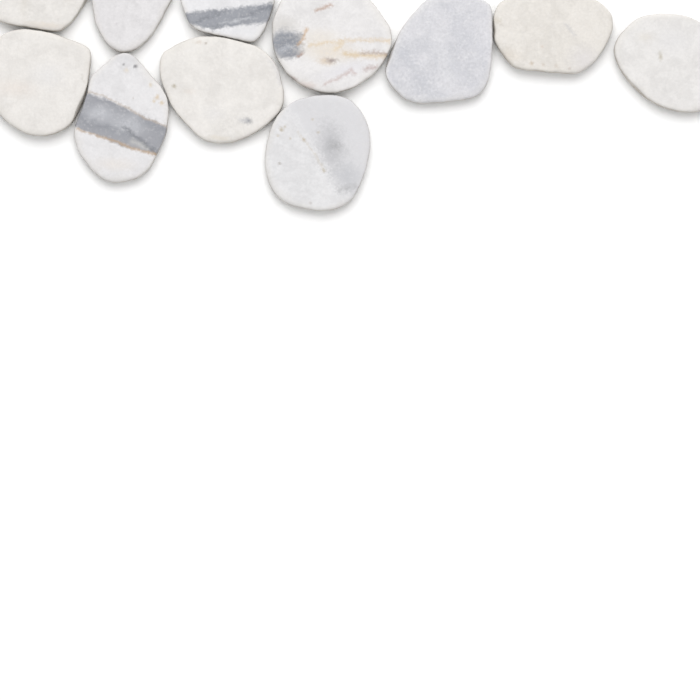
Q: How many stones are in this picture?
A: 11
